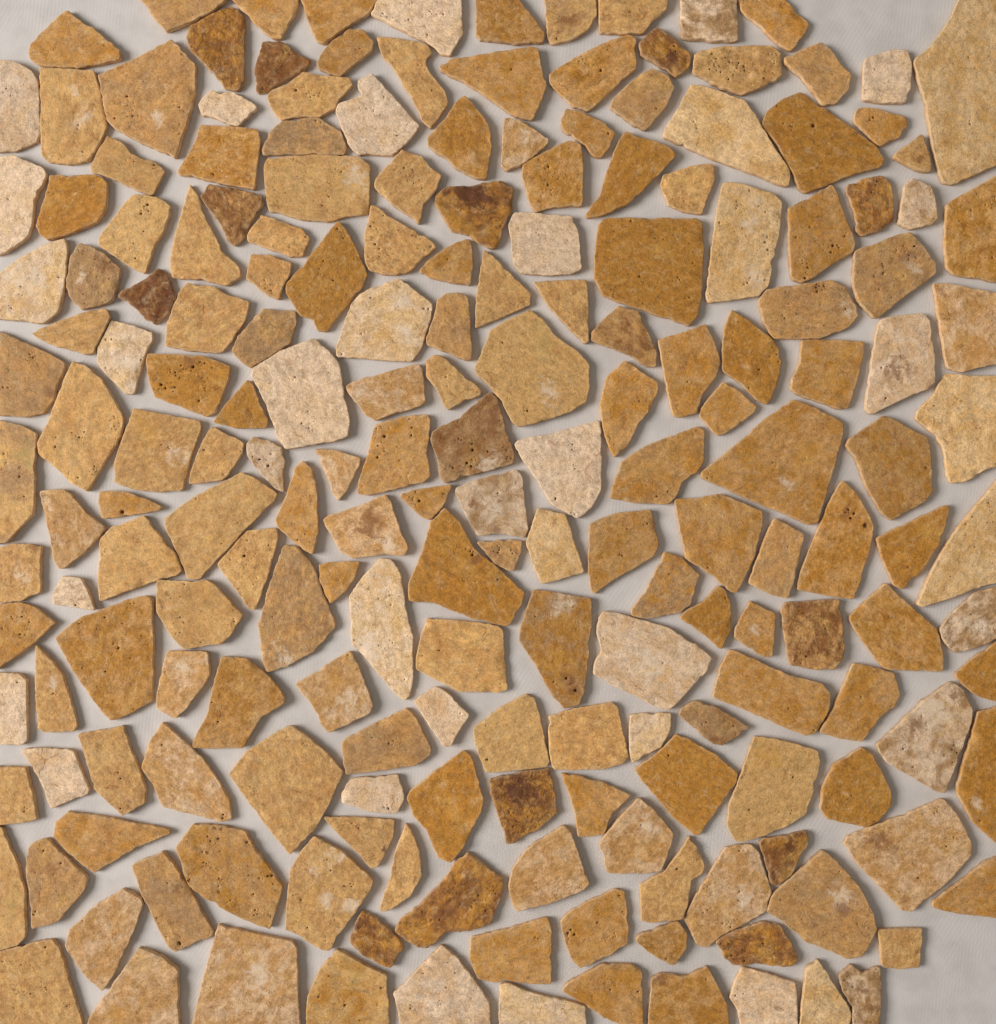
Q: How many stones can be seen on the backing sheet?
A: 200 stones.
